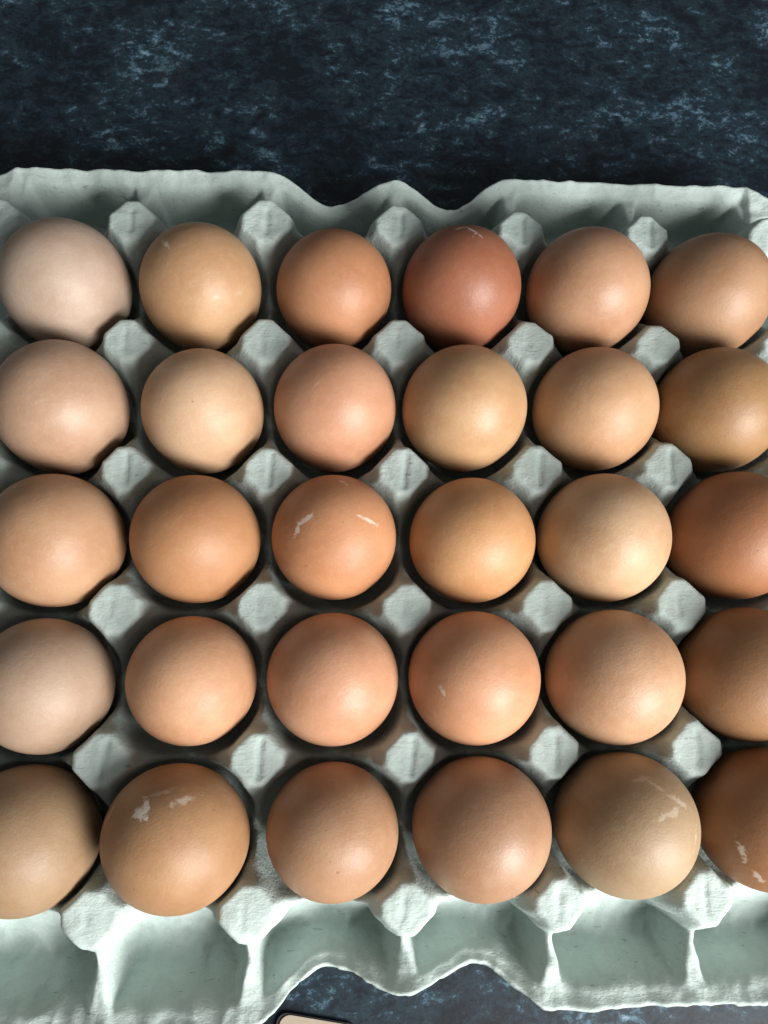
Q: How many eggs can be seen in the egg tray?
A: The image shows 30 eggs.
